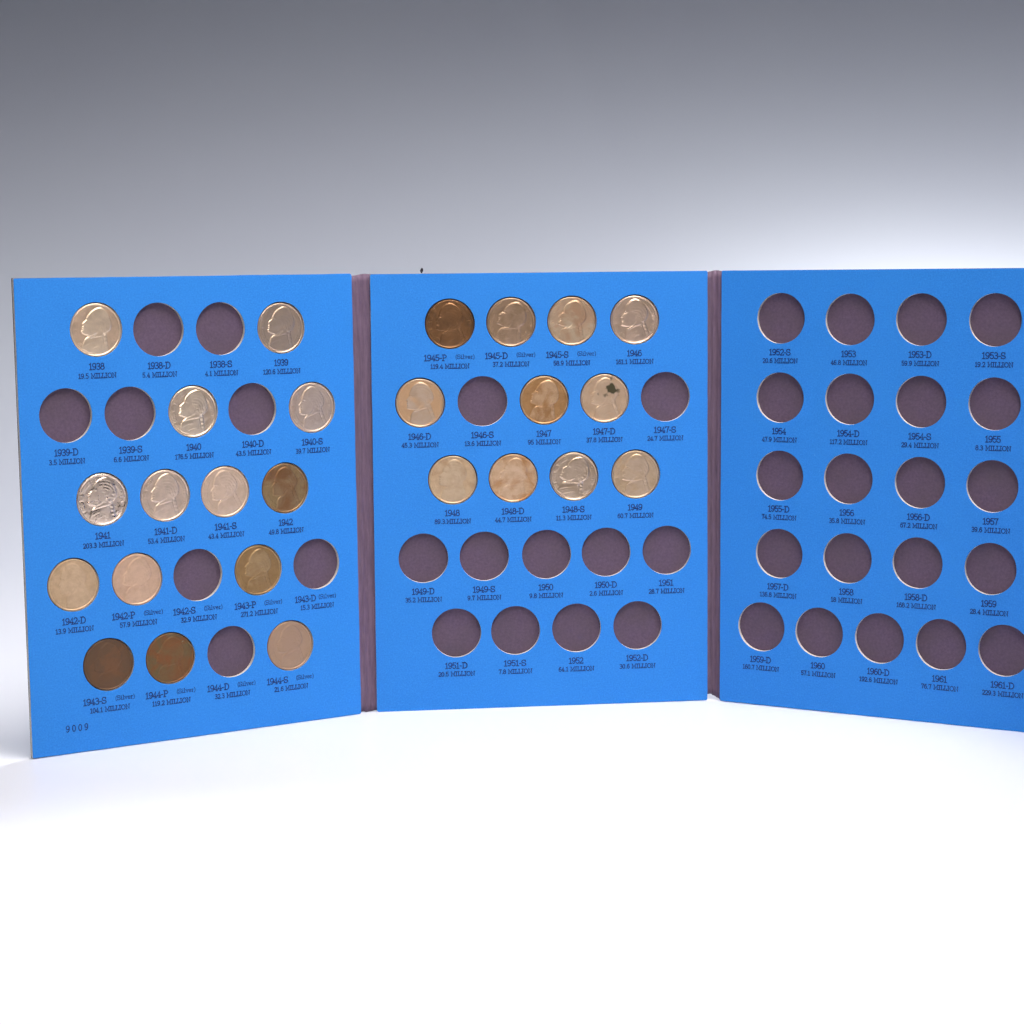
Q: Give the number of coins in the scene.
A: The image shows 25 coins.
